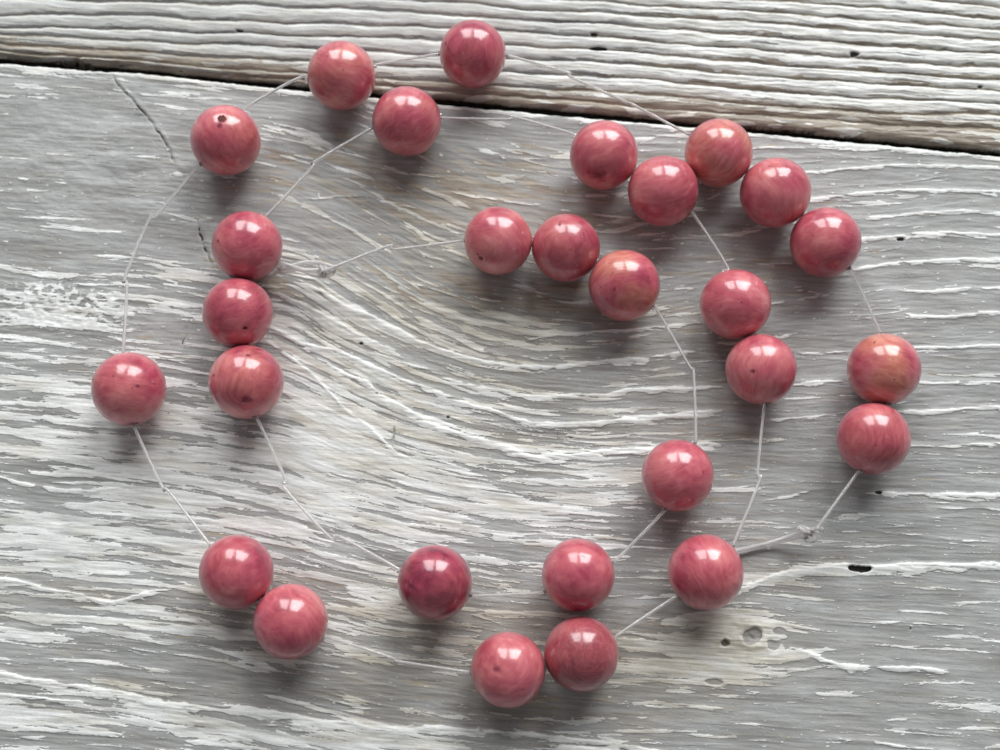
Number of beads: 28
